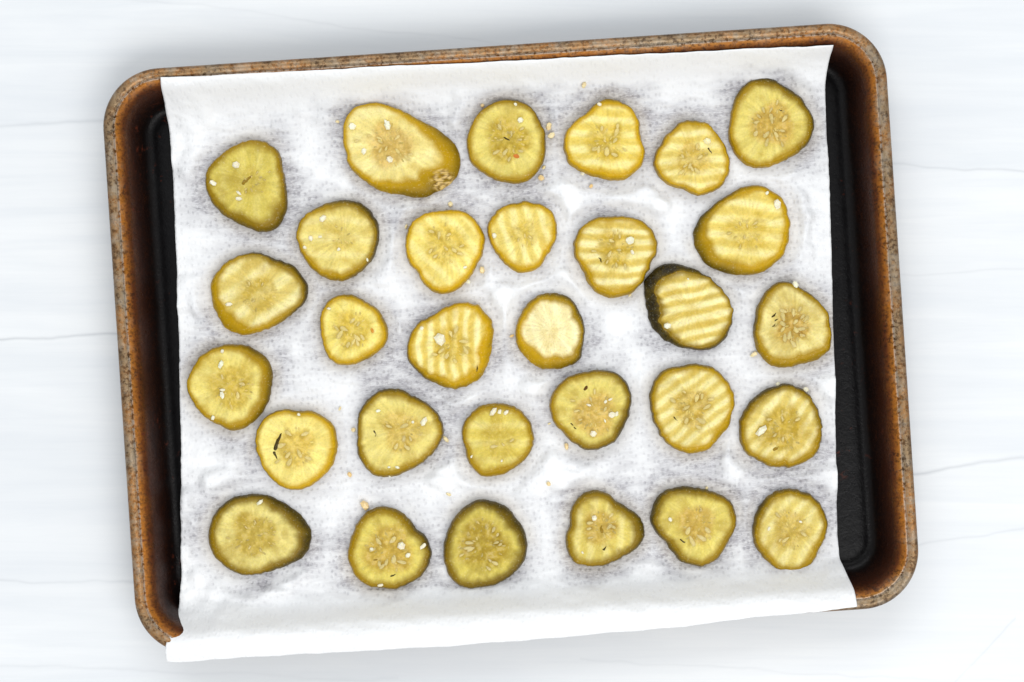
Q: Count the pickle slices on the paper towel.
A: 30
